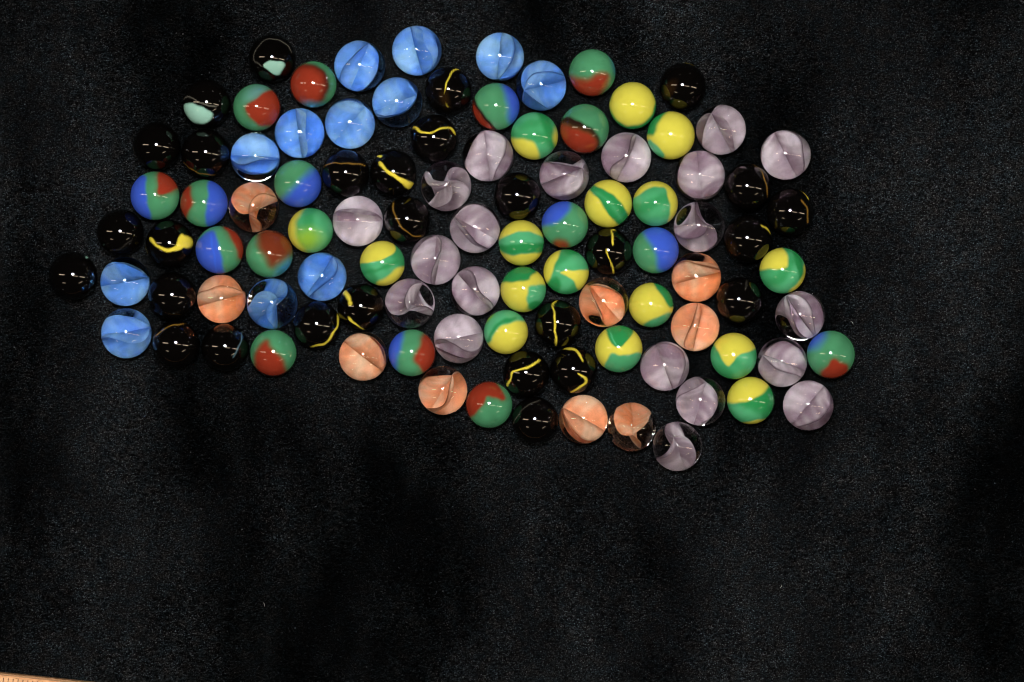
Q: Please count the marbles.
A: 101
